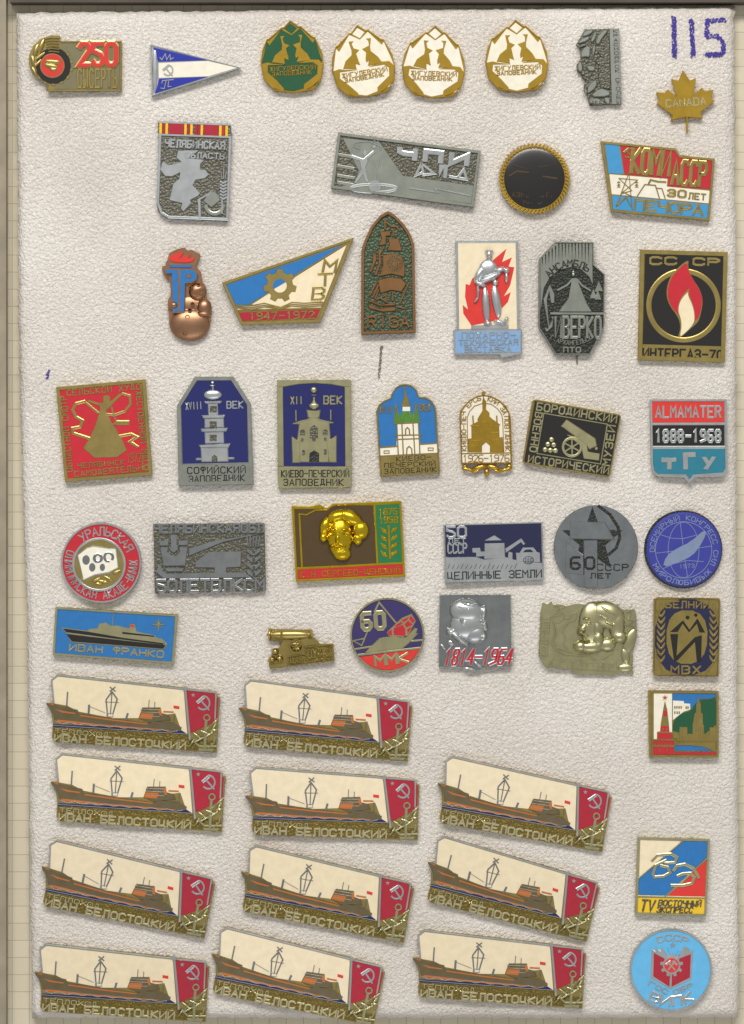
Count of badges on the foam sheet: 51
